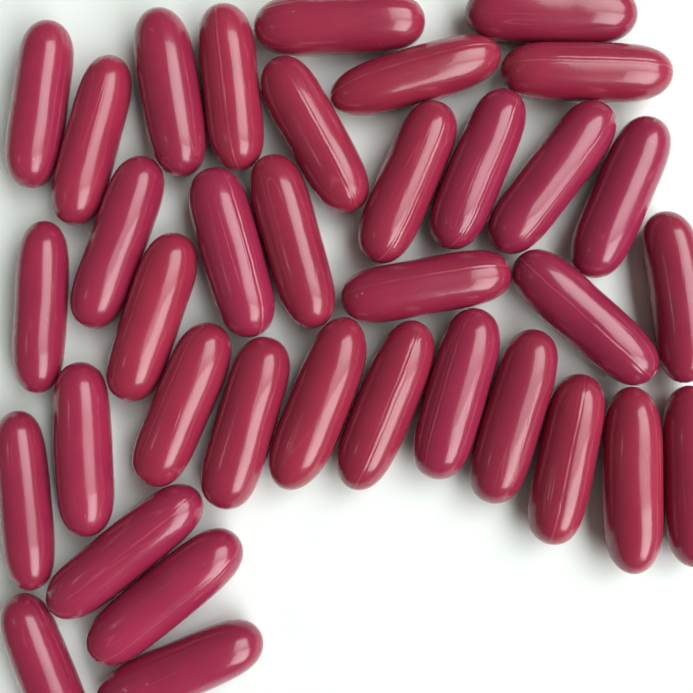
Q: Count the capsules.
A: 36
